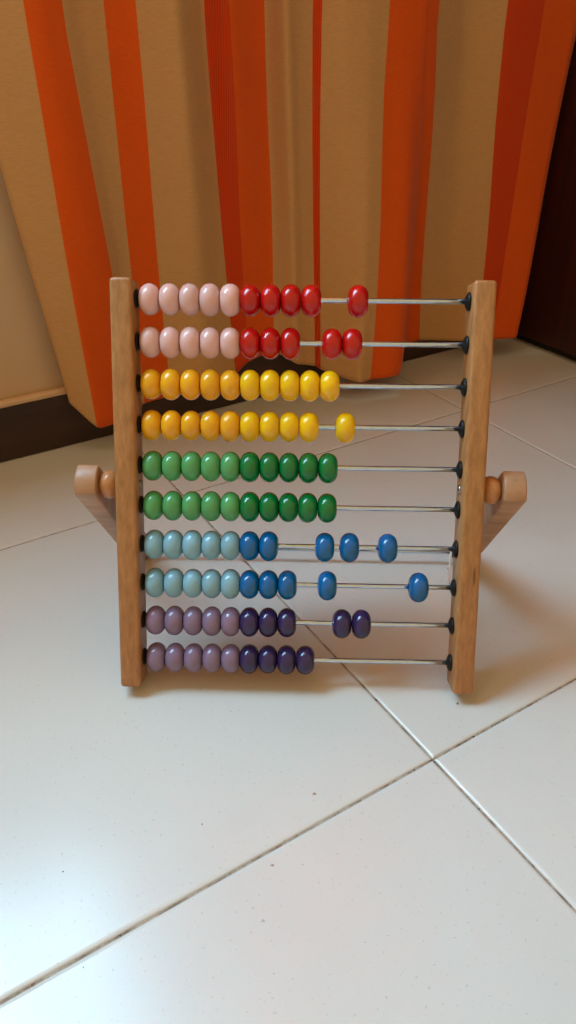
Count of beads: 99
